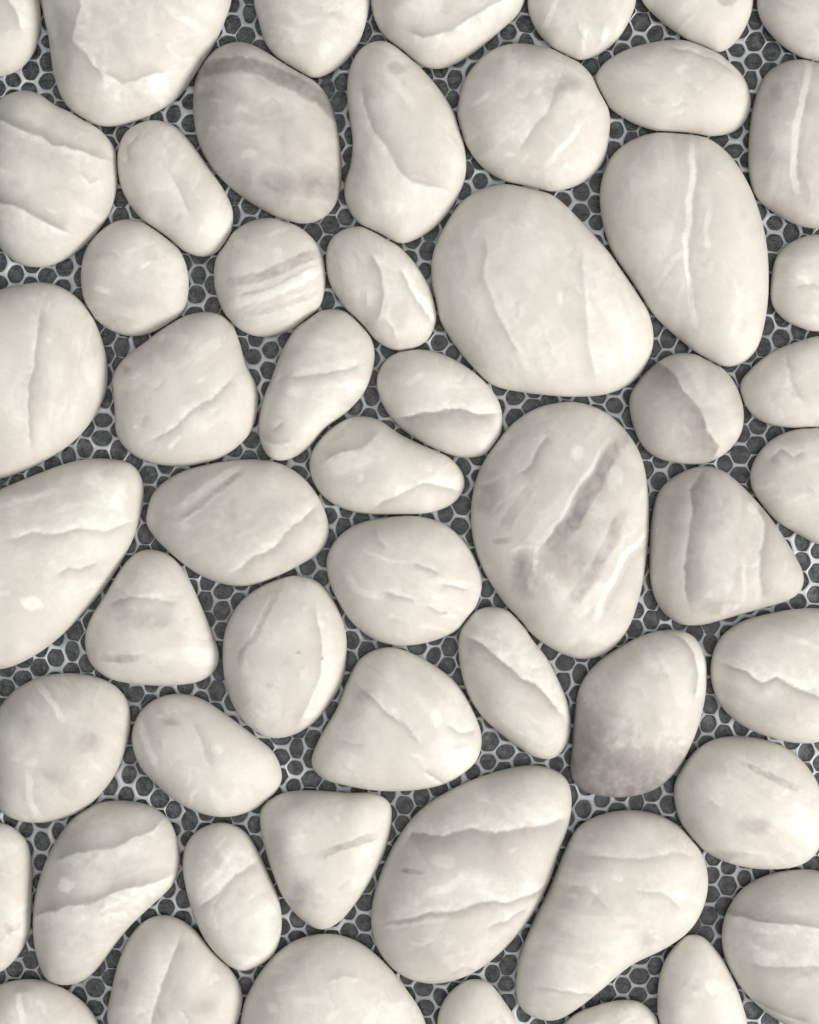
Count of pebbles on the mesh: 55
